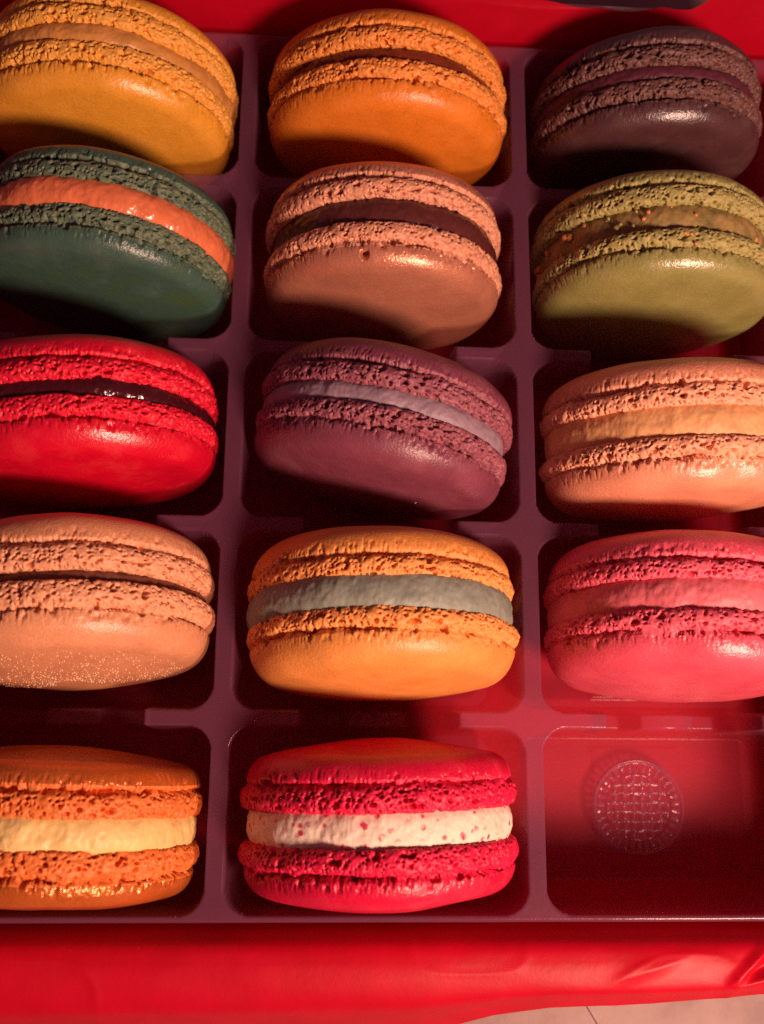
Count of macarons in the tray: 14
